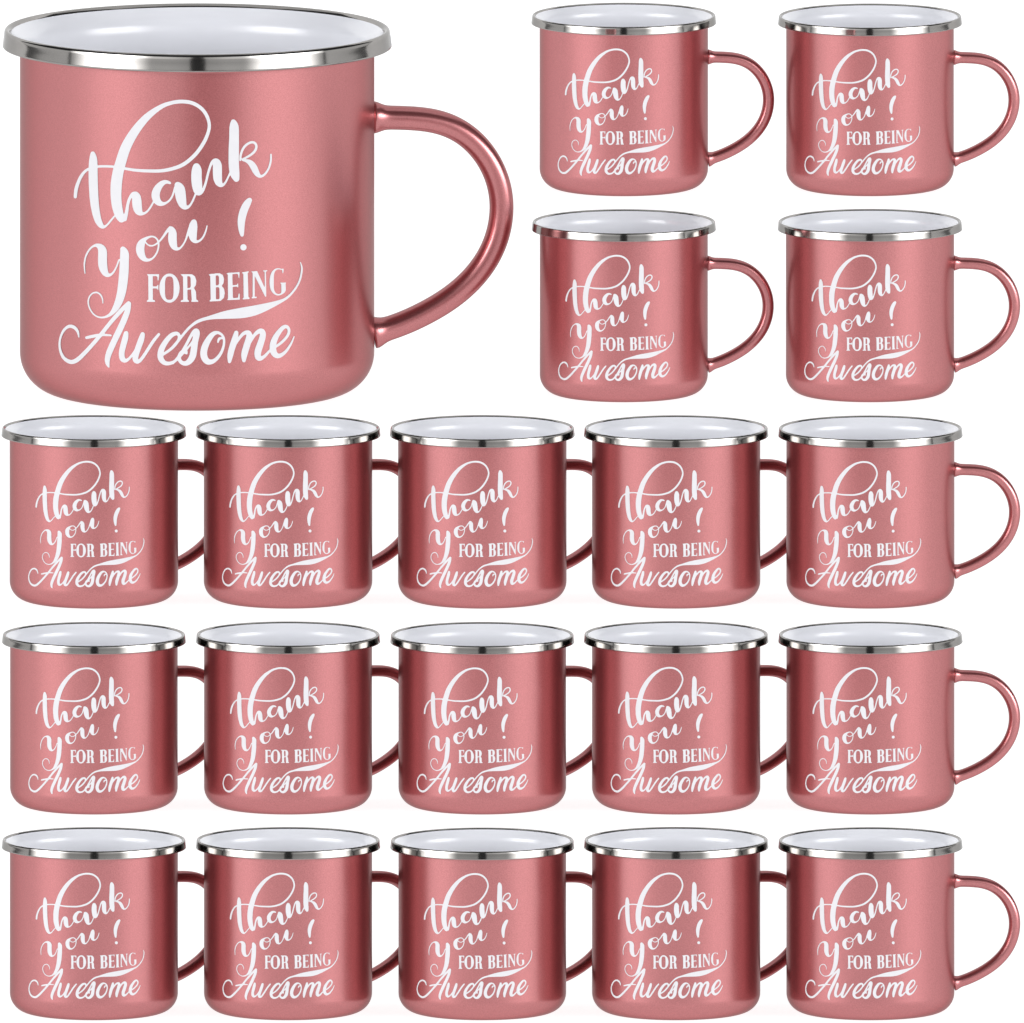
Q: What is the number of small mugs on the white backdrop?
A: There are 19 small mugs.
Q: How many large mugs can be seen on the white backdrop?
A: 1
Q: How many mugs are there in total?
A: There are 20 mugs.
